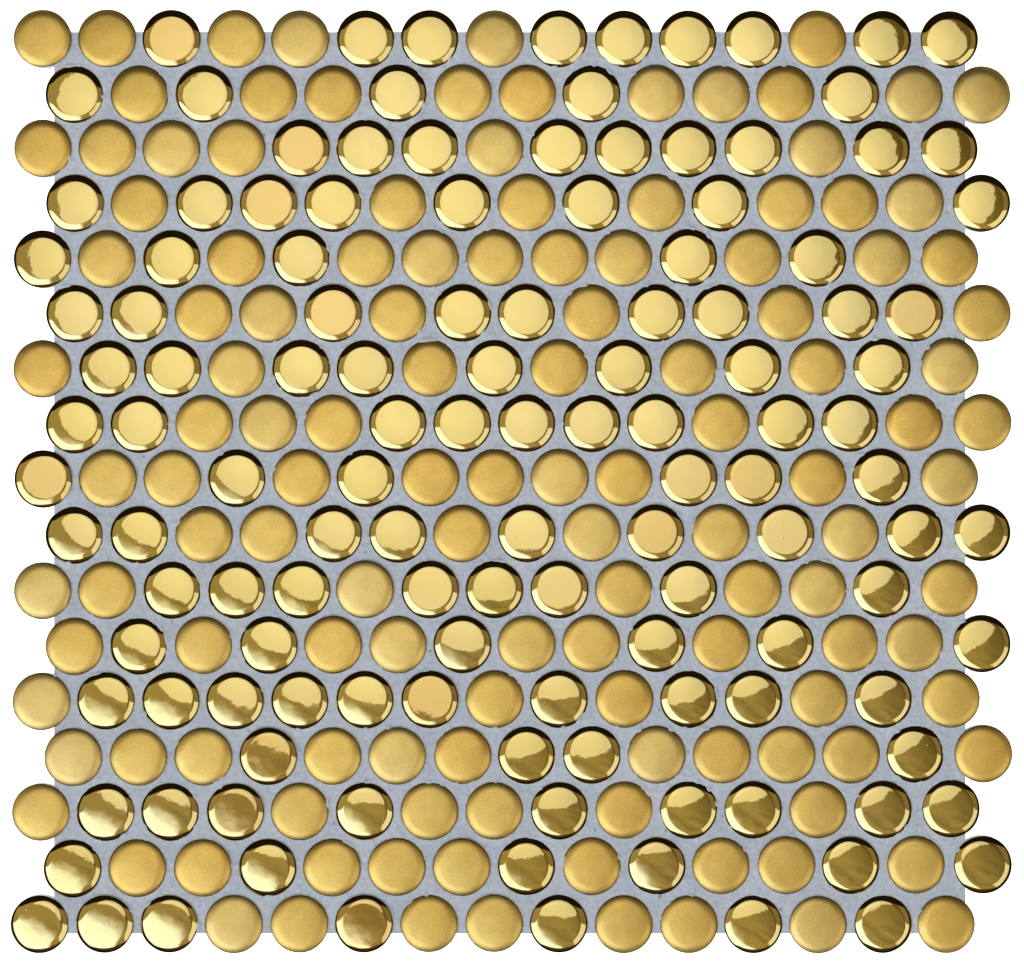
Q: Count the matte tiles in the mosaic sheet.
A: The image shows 128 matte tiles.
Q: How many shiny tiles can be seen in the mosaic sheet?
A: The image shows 127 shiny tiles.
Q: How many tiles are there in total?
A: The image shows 255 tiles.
